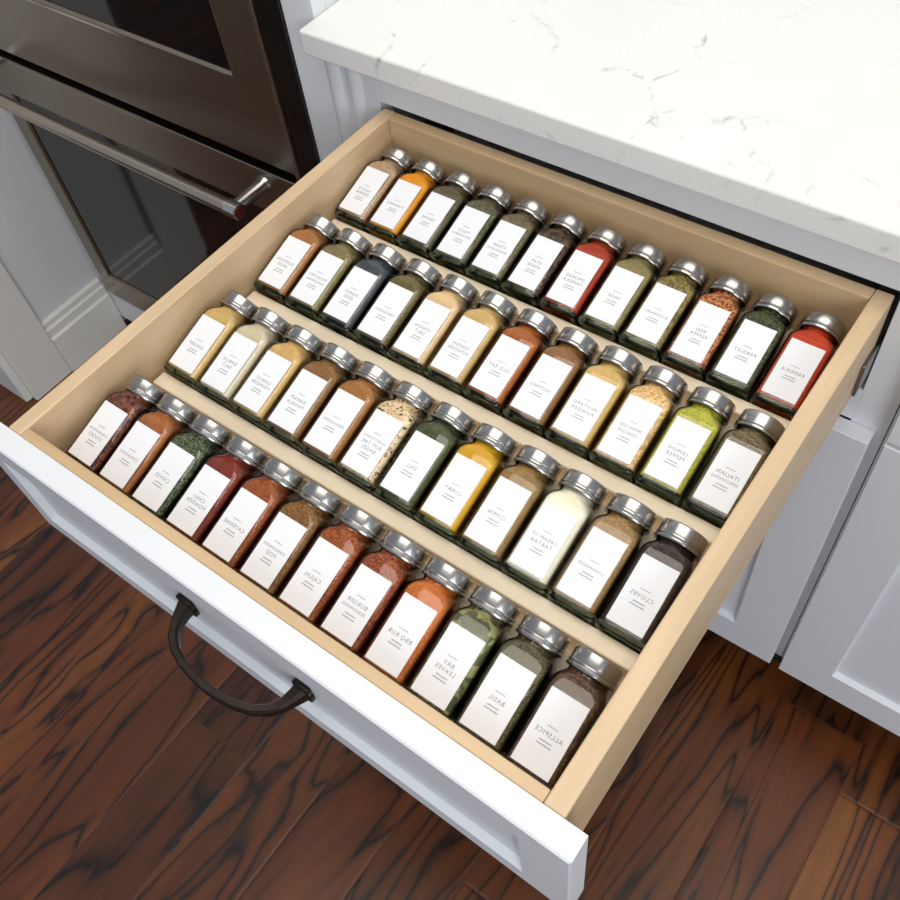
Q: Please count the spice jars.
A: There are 48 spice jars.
